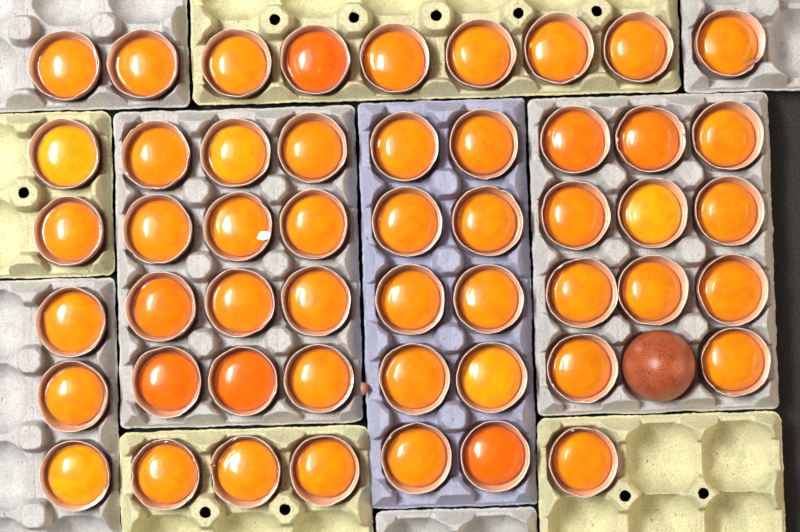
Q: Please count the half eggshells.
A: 51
